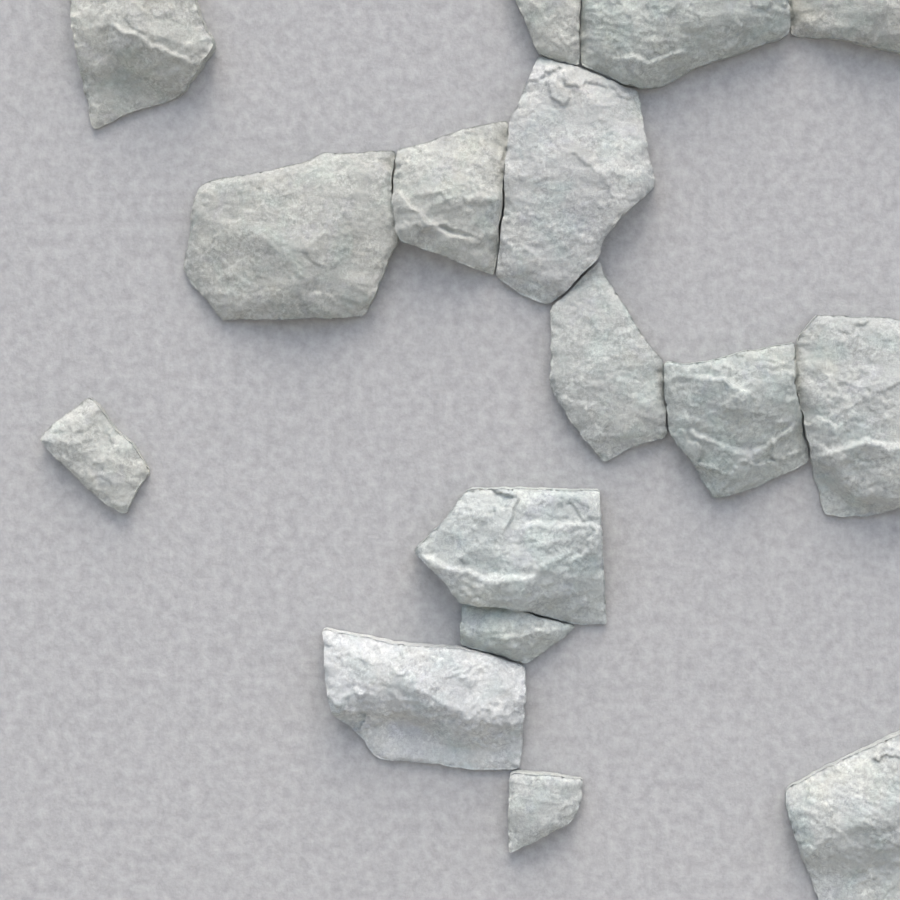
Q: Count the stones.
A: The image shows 16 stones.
